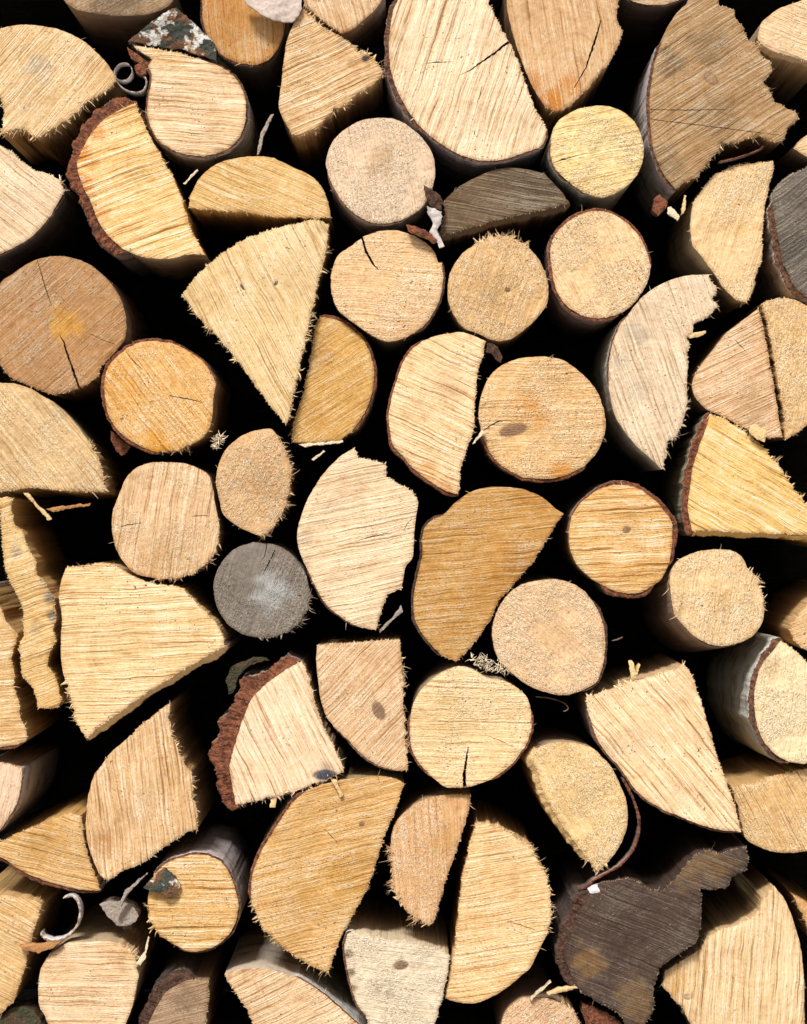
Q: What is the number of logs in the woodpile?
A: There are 69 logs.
